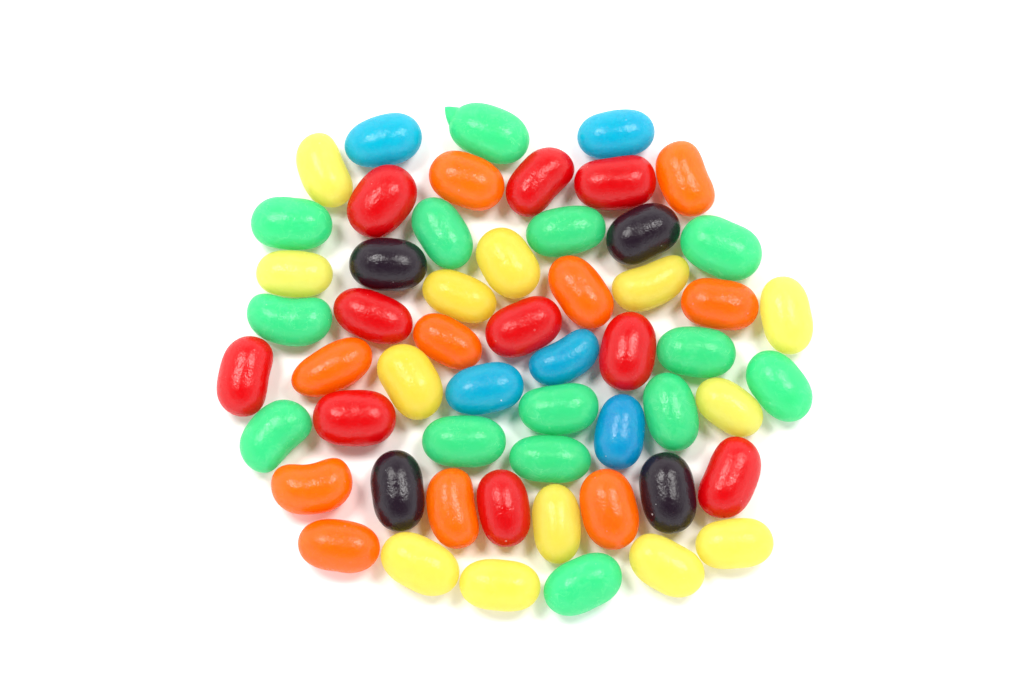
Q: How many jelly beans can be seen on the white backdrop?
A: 56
